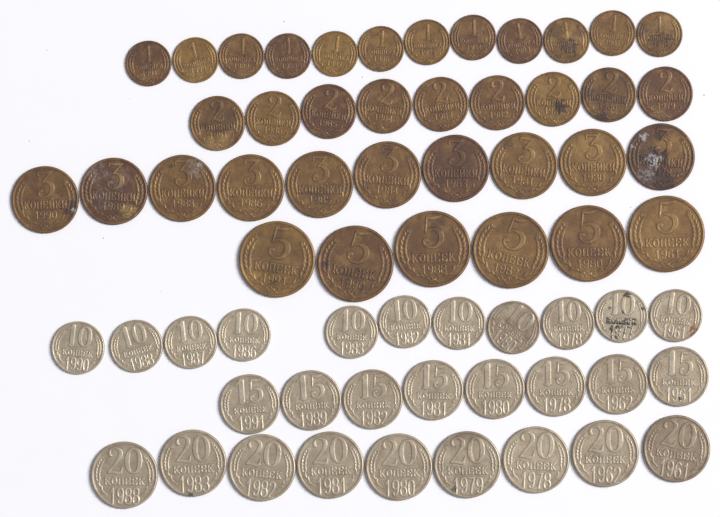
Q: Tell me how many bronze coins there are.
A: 37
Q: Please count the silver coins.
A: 28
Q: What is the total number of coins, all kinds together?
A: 65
